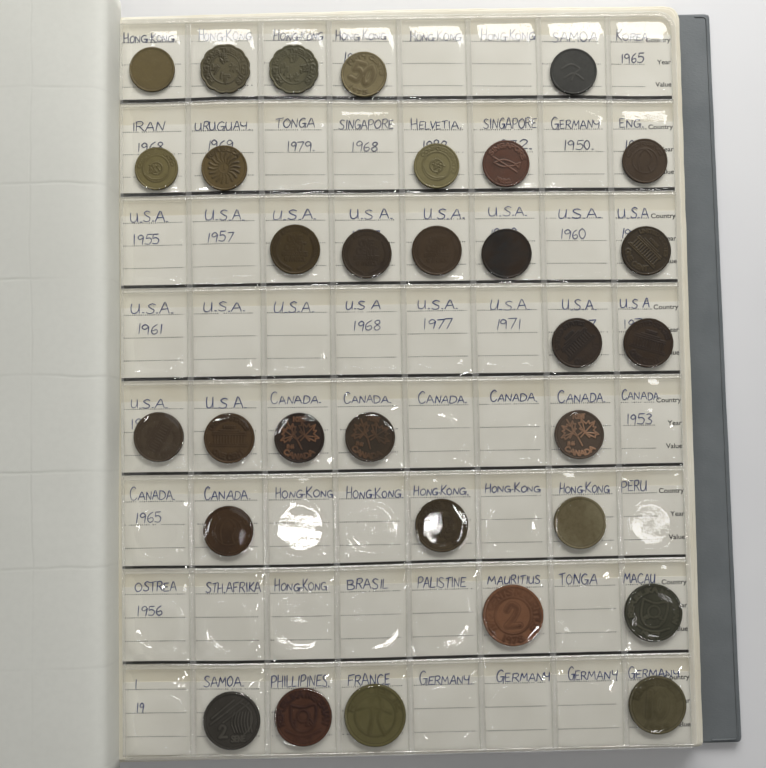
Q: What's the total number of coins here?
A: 31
